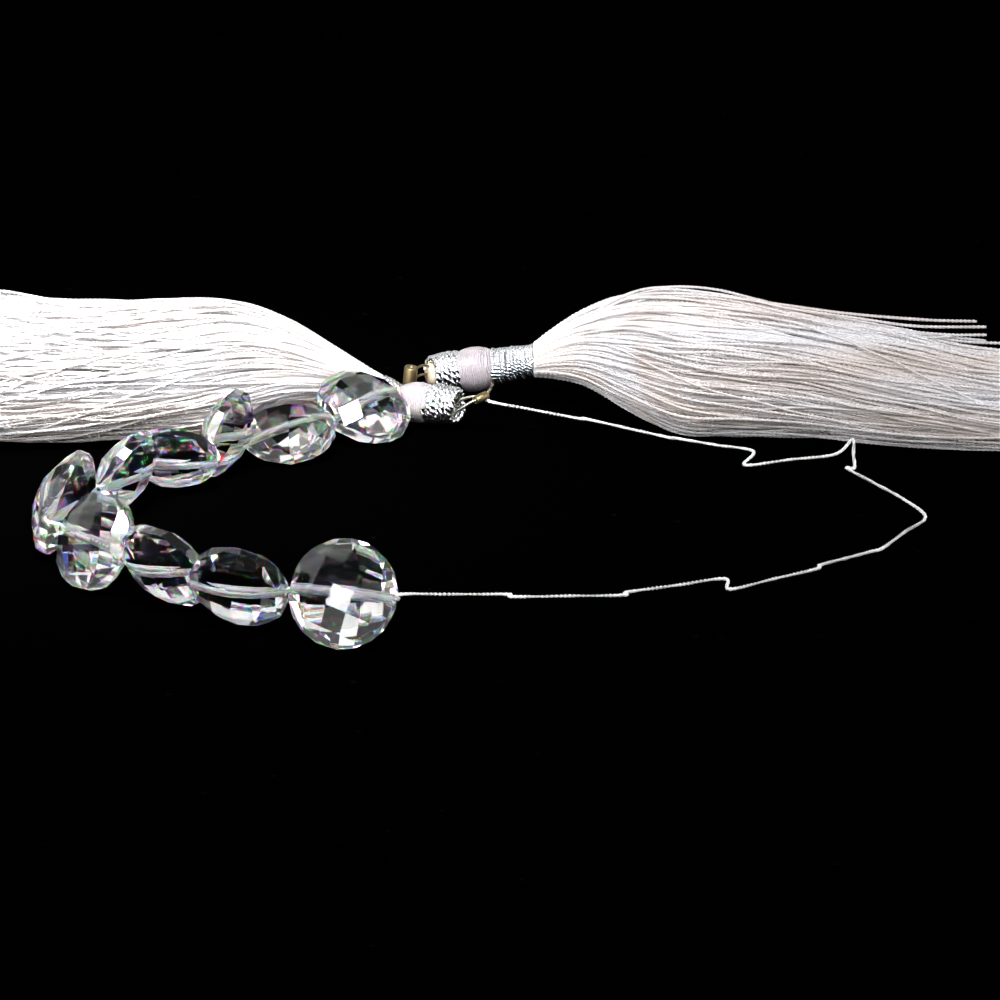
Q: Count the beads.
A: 10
